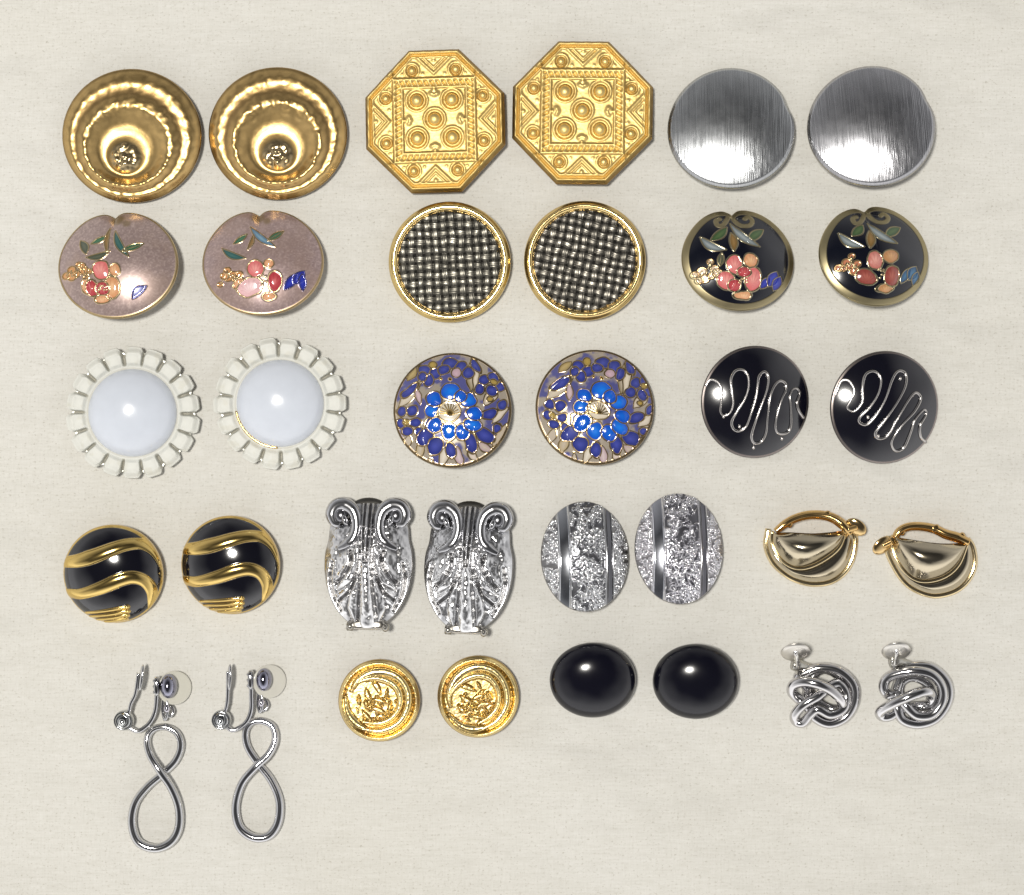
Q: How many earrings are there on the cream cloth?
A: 34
